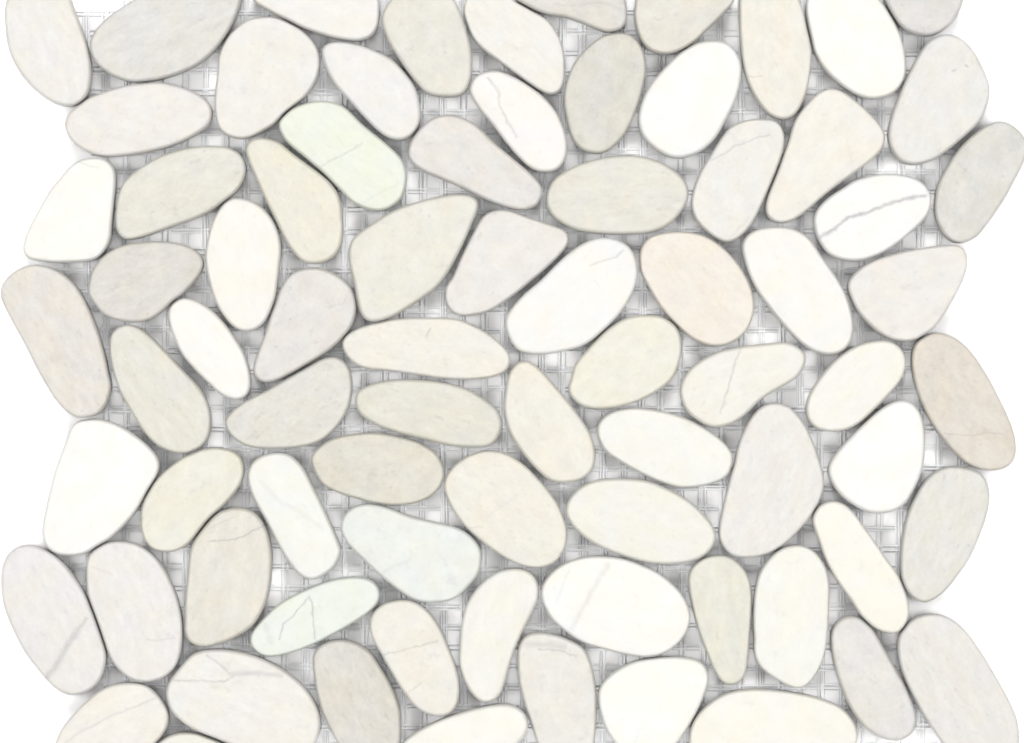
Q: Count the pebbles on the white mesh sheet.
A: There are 78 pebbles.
